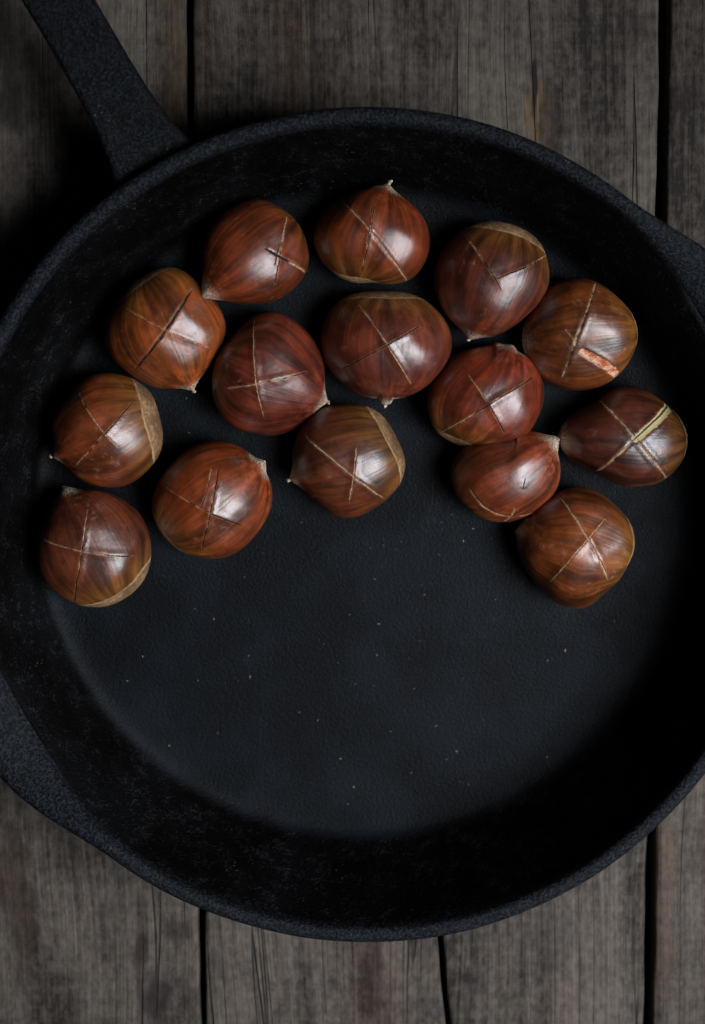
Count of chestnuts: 15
